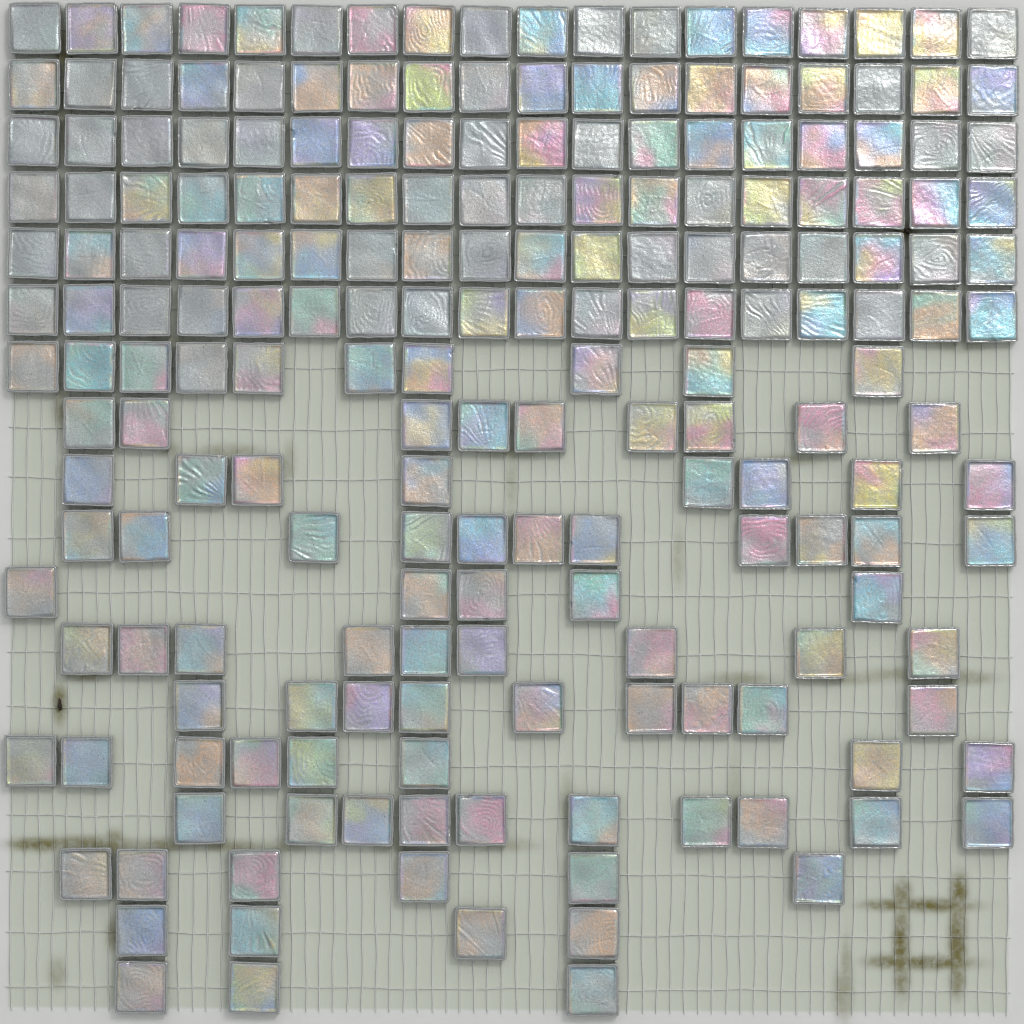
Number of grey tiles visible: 44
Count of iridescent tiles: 156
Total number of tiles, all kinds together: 200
